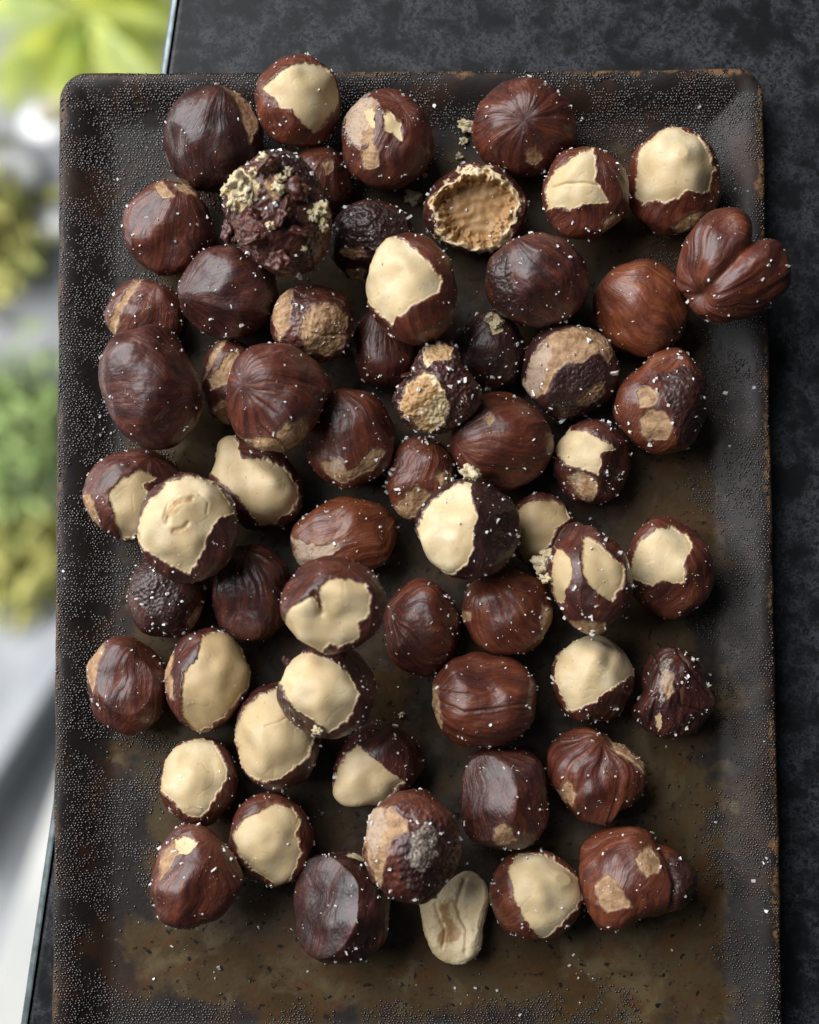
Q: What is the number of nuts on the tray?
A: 61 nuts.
